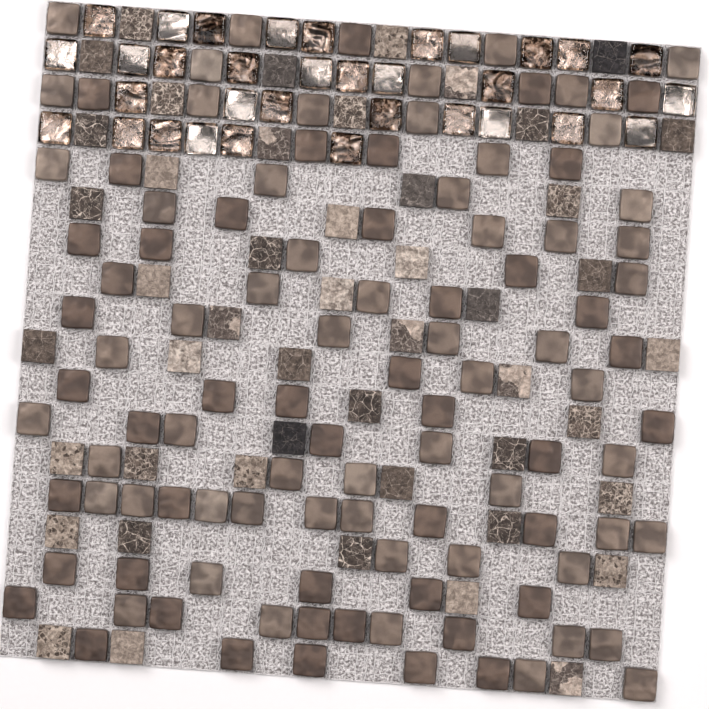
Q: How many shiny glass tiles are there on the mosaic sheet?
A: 34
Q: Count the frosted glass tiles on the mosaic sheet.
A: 105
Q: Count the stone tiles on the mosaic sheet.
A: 48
